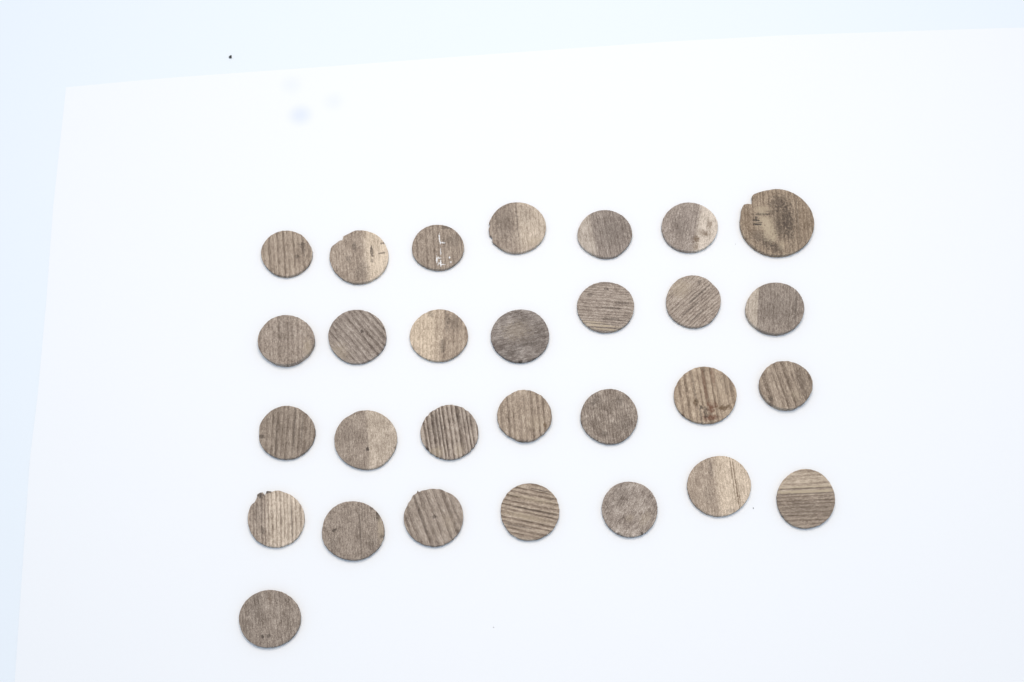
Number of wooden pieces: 29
